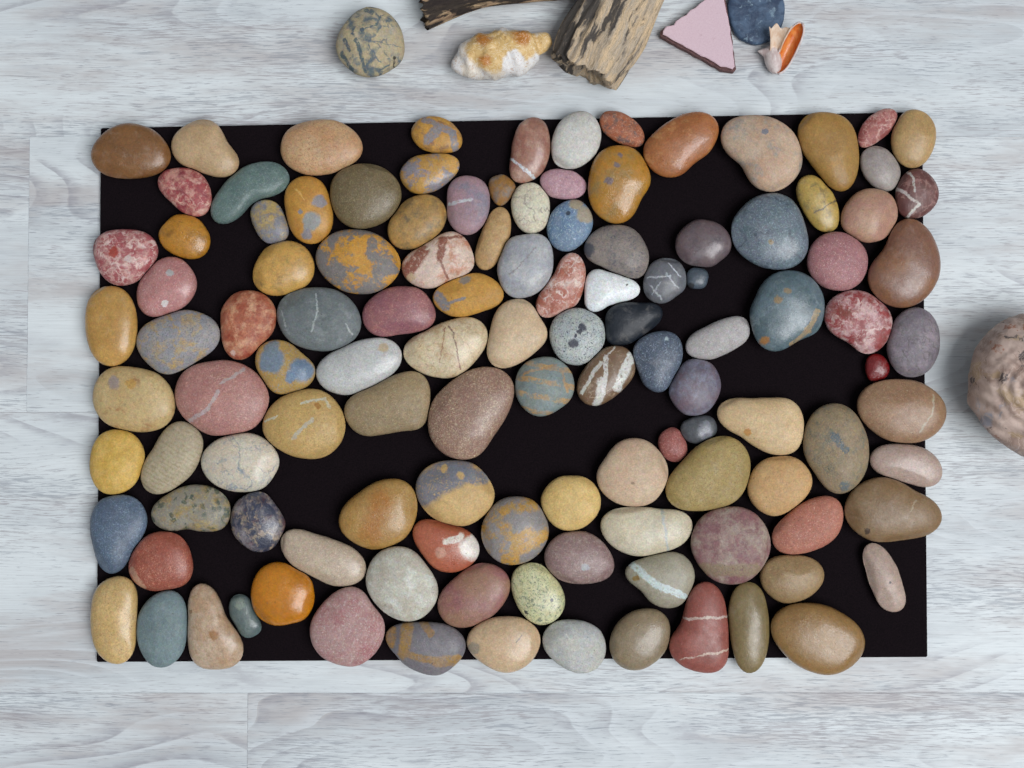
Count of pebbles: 119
